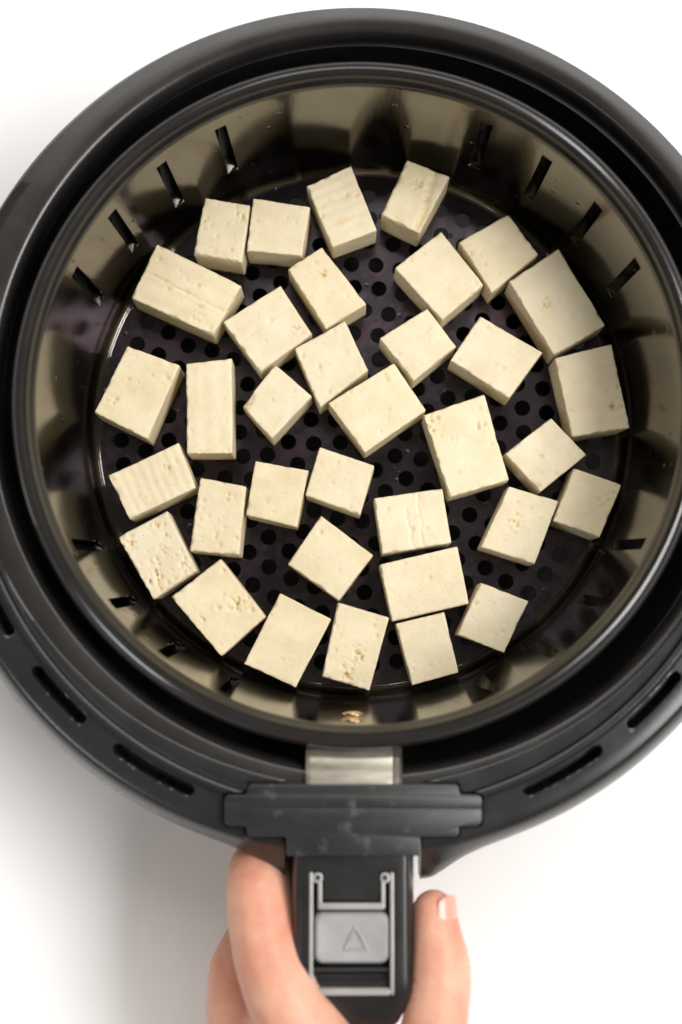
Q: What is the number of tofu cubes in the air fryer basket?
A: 35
